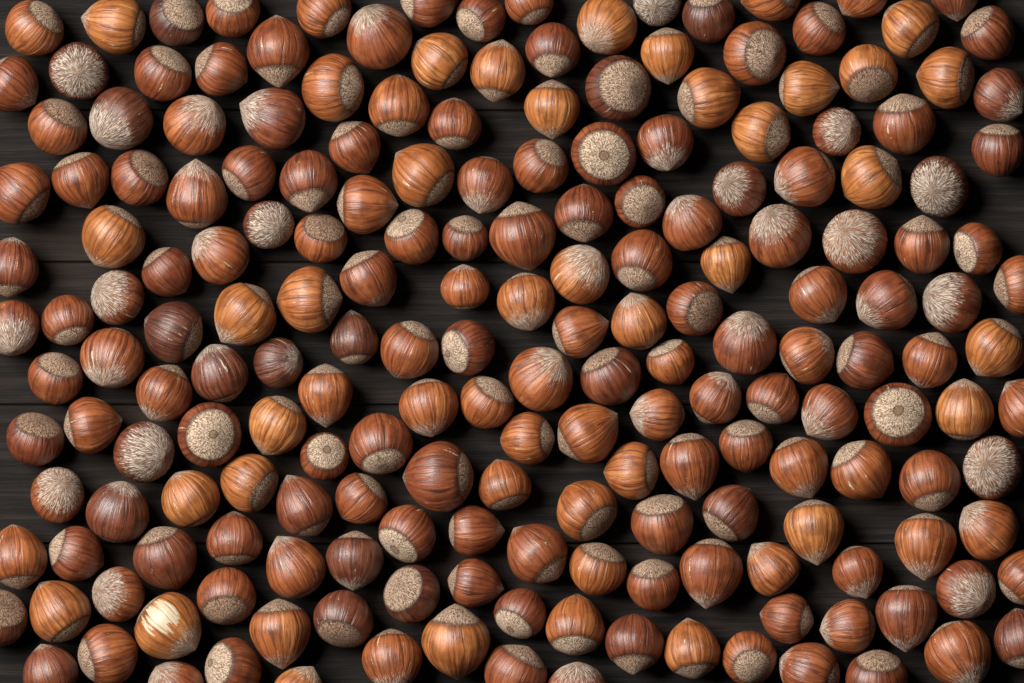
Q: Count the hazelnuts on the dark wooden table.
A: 200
